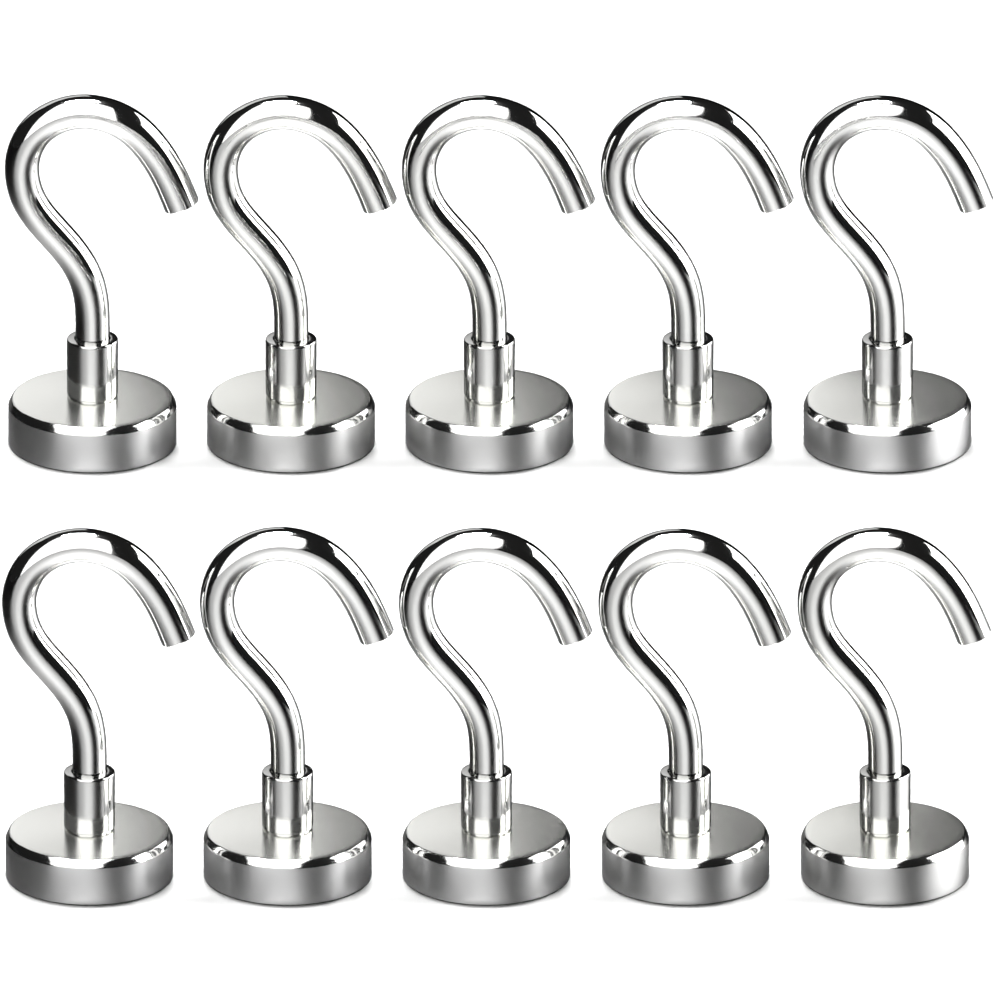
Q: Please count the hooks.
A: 10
